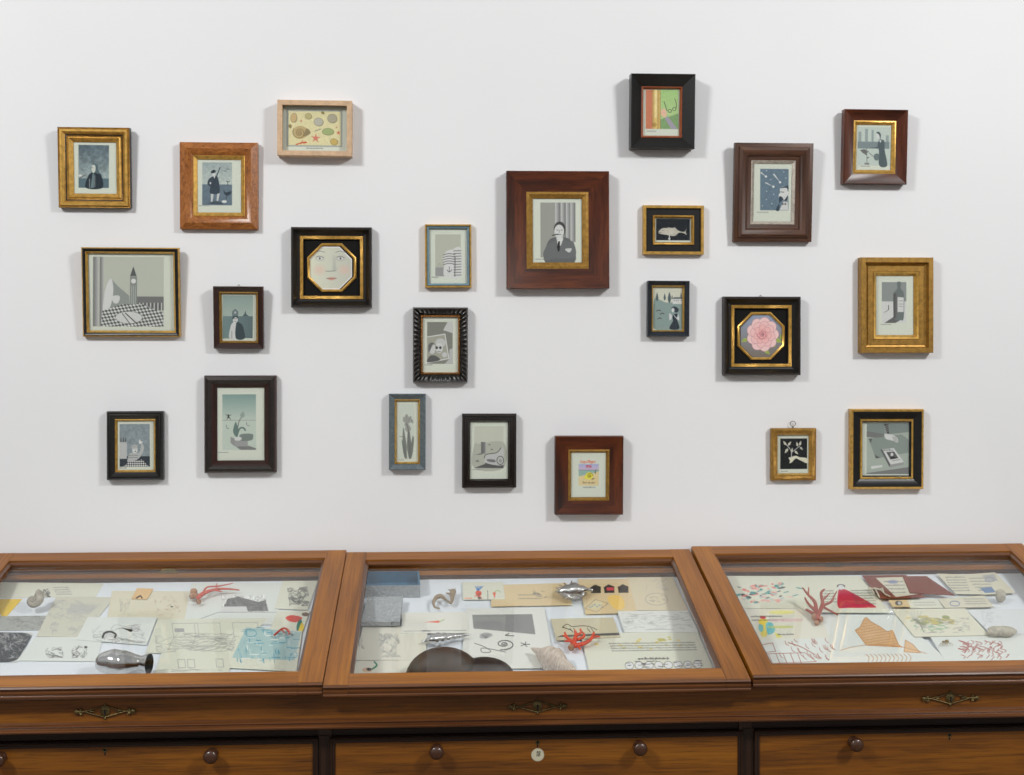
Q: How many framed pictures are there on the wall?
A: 23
